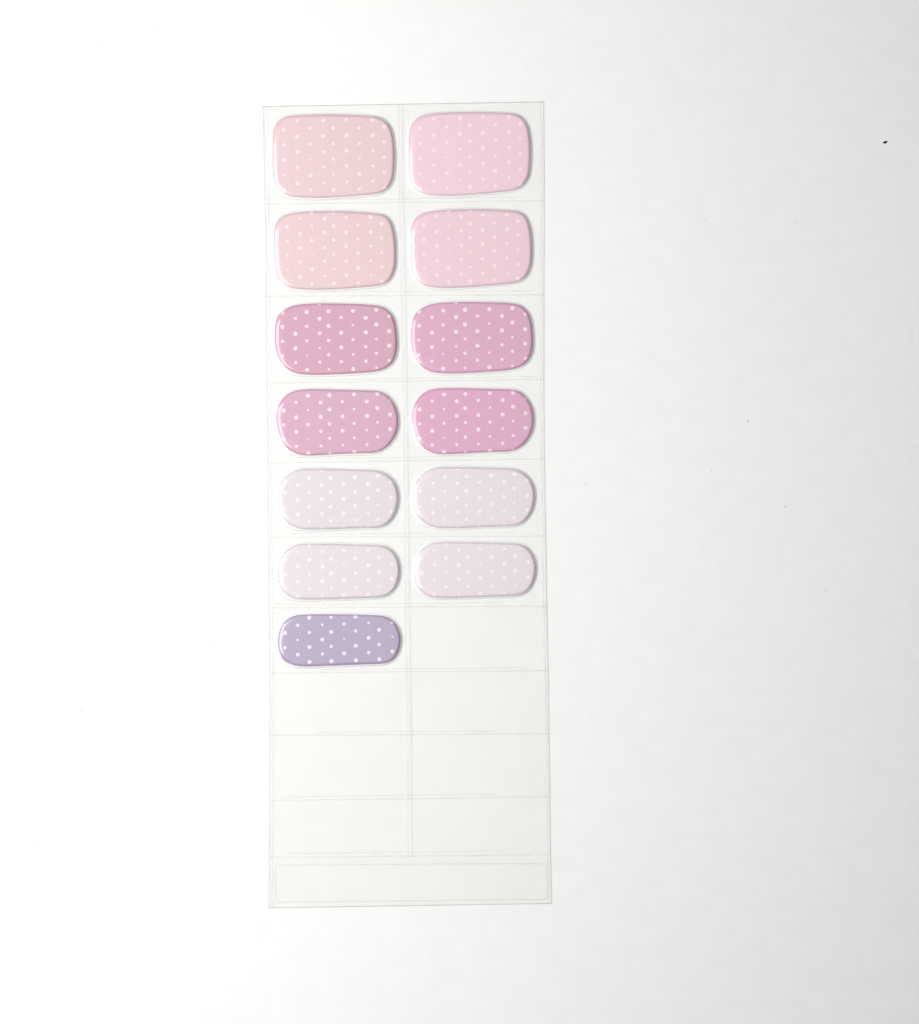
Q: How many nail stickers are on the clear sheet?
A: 13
